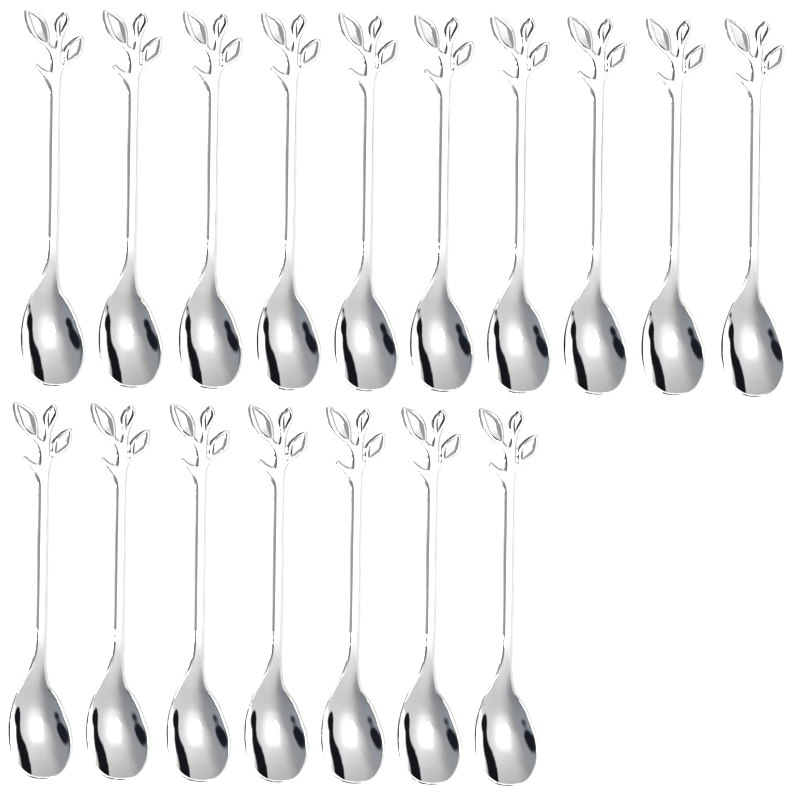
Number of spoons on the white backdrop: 17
